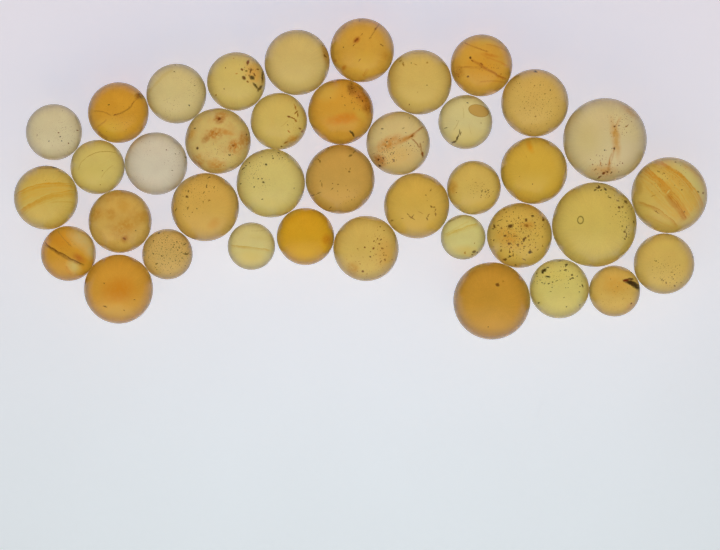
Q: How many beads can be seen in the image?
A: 39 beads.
